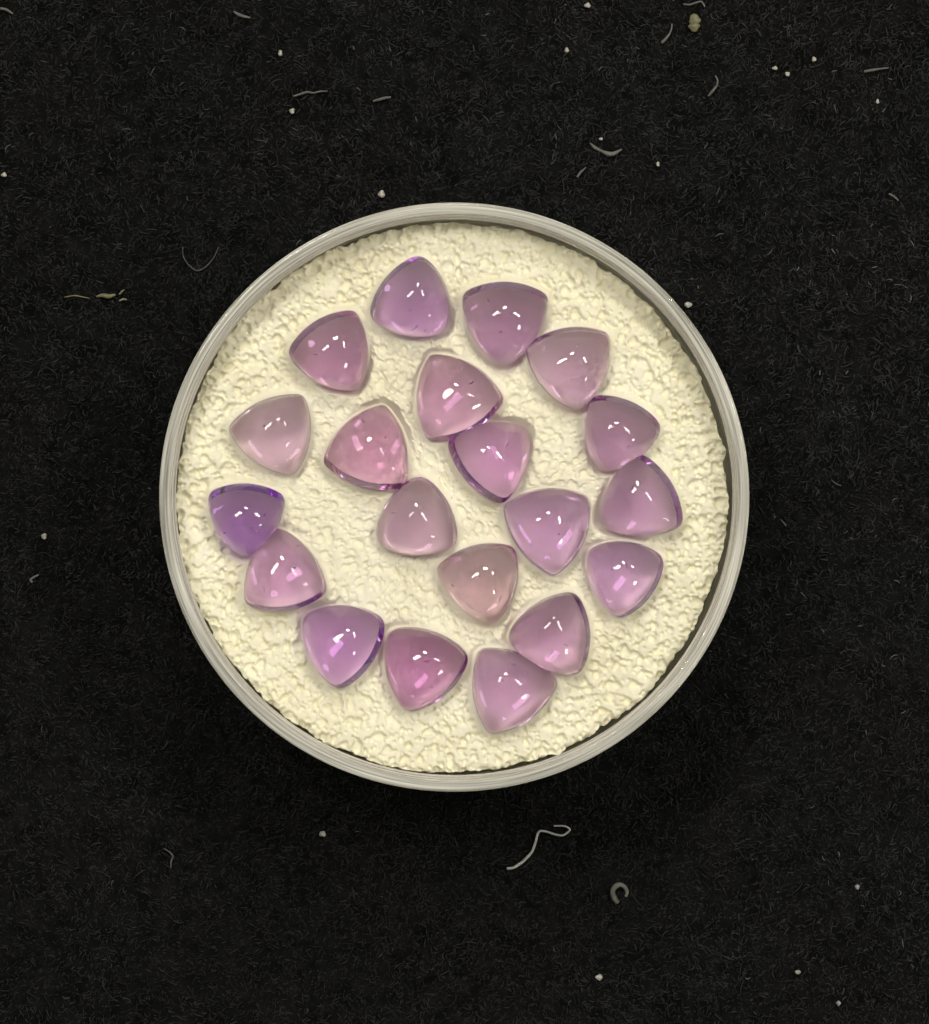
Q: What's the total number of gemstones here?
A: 20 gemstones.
